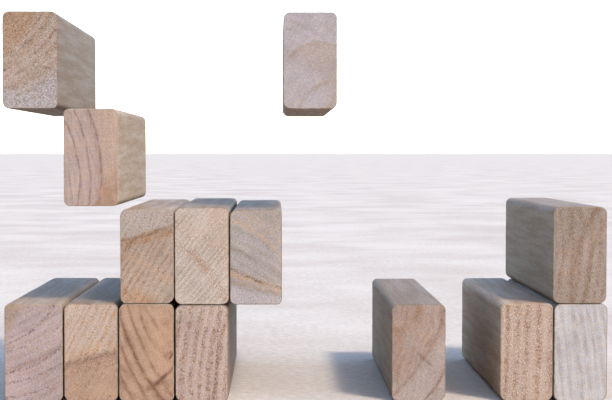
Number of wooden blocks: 14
